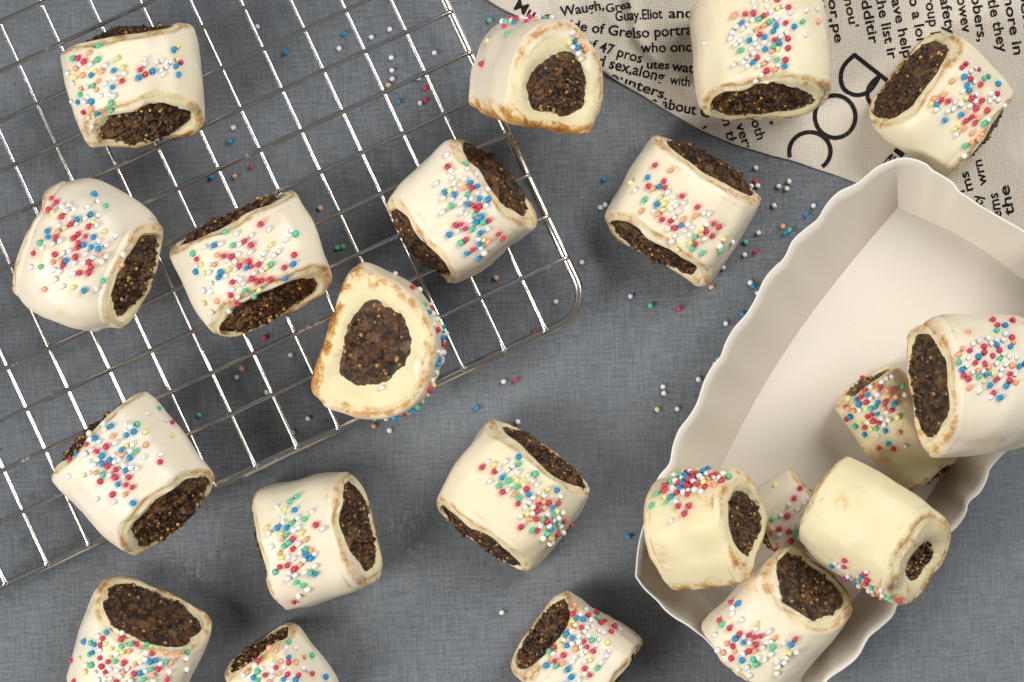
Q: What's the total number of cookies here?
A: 21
